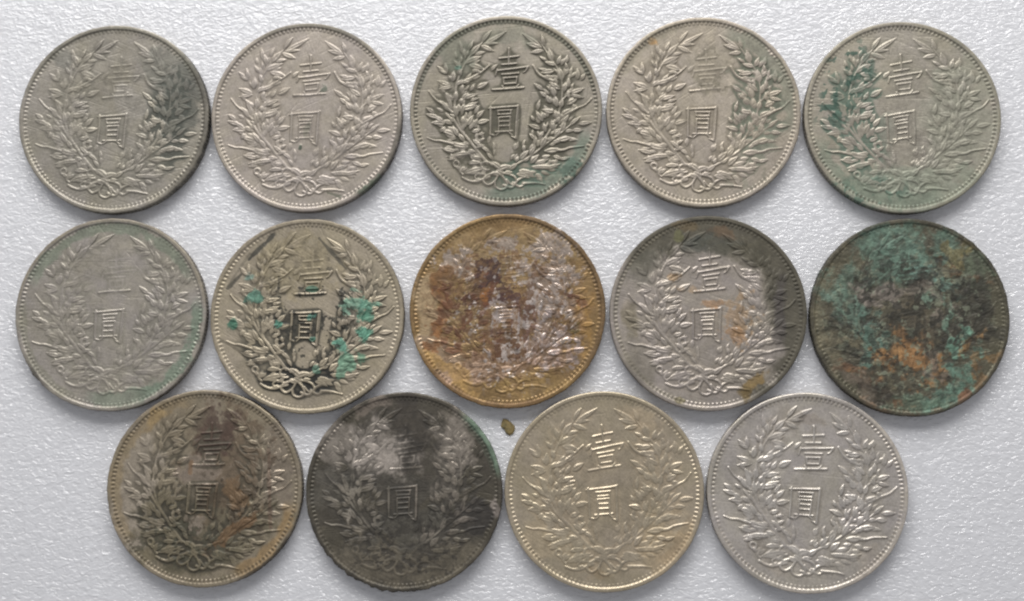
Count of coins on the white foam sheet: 14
